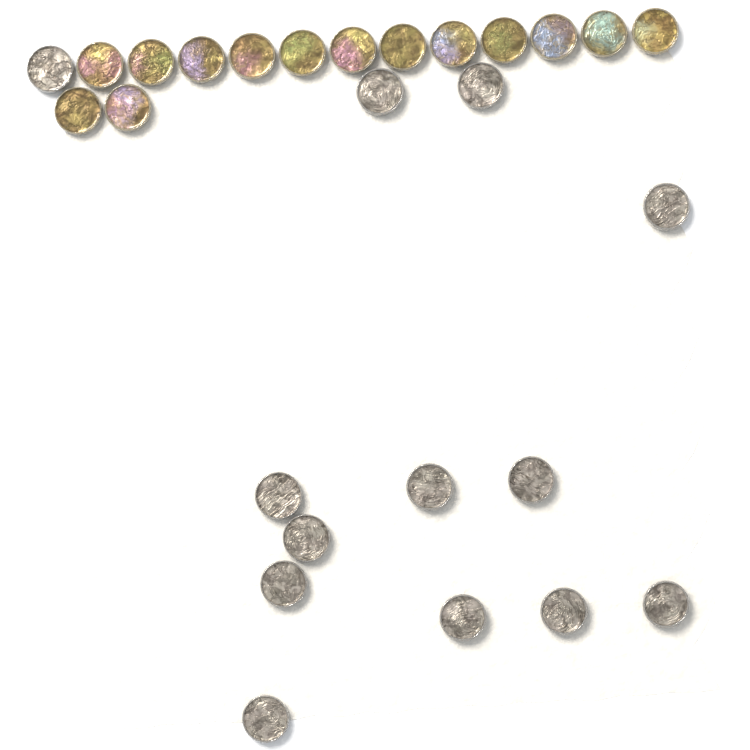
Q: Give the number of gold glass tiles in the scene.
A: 14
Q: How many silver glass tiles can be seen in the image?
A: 13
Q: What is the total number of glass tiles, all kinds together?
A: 27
